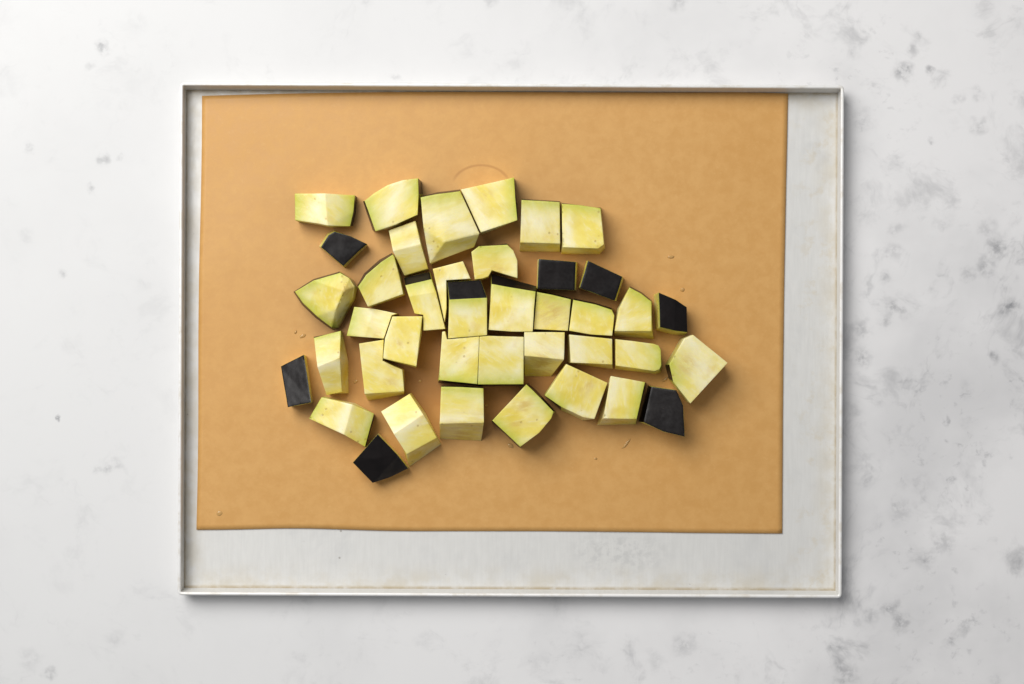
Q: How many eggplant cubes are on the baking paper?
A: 40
